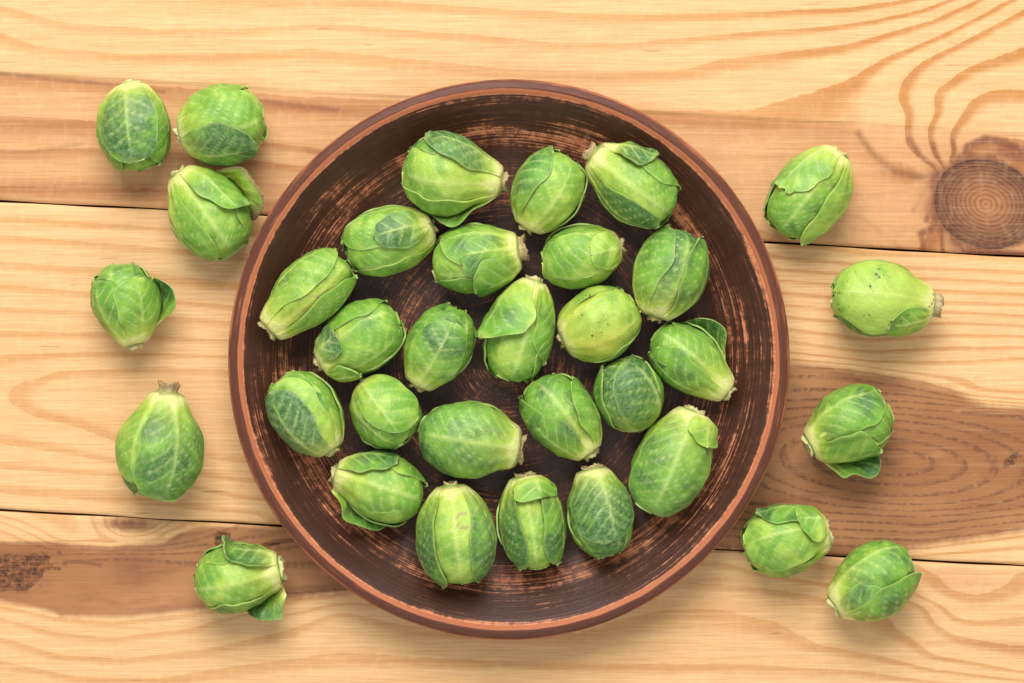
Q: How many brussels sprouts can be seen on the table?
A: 34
